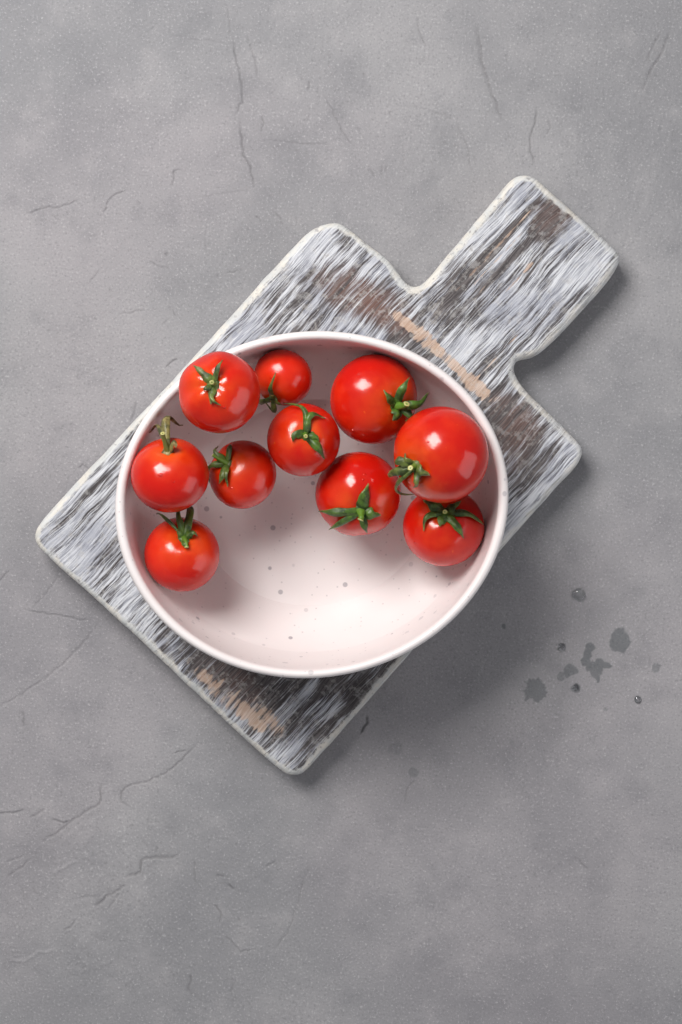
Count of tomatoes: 10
